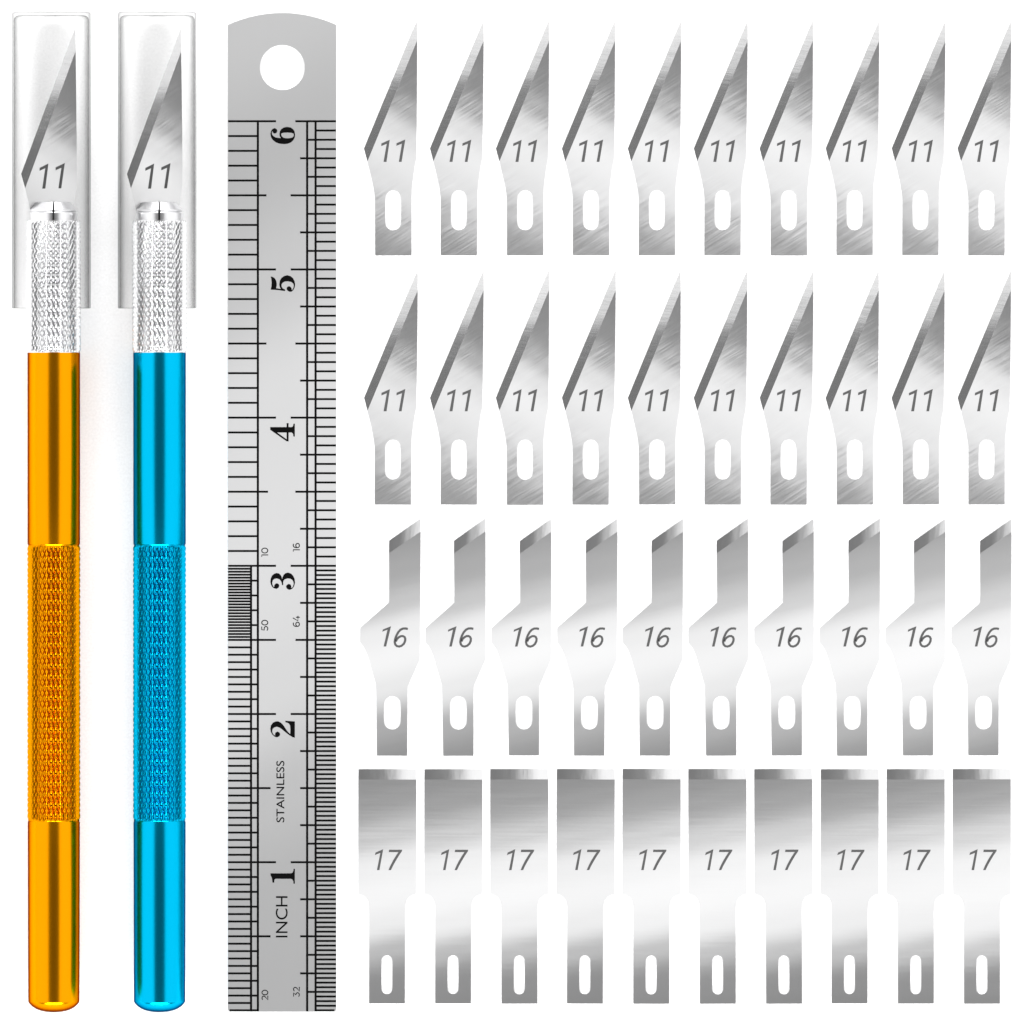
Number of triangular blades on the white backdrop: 22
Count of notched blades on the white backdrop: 10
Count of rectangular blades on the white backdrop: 10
